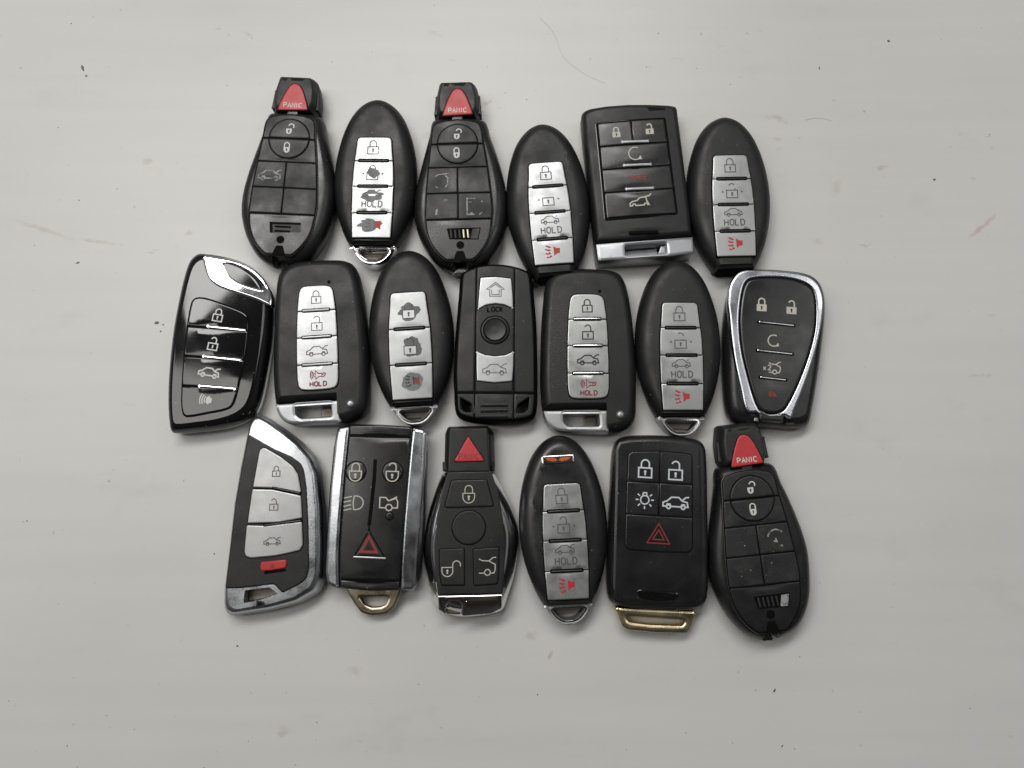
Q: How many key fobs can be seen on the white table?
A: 19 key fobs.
